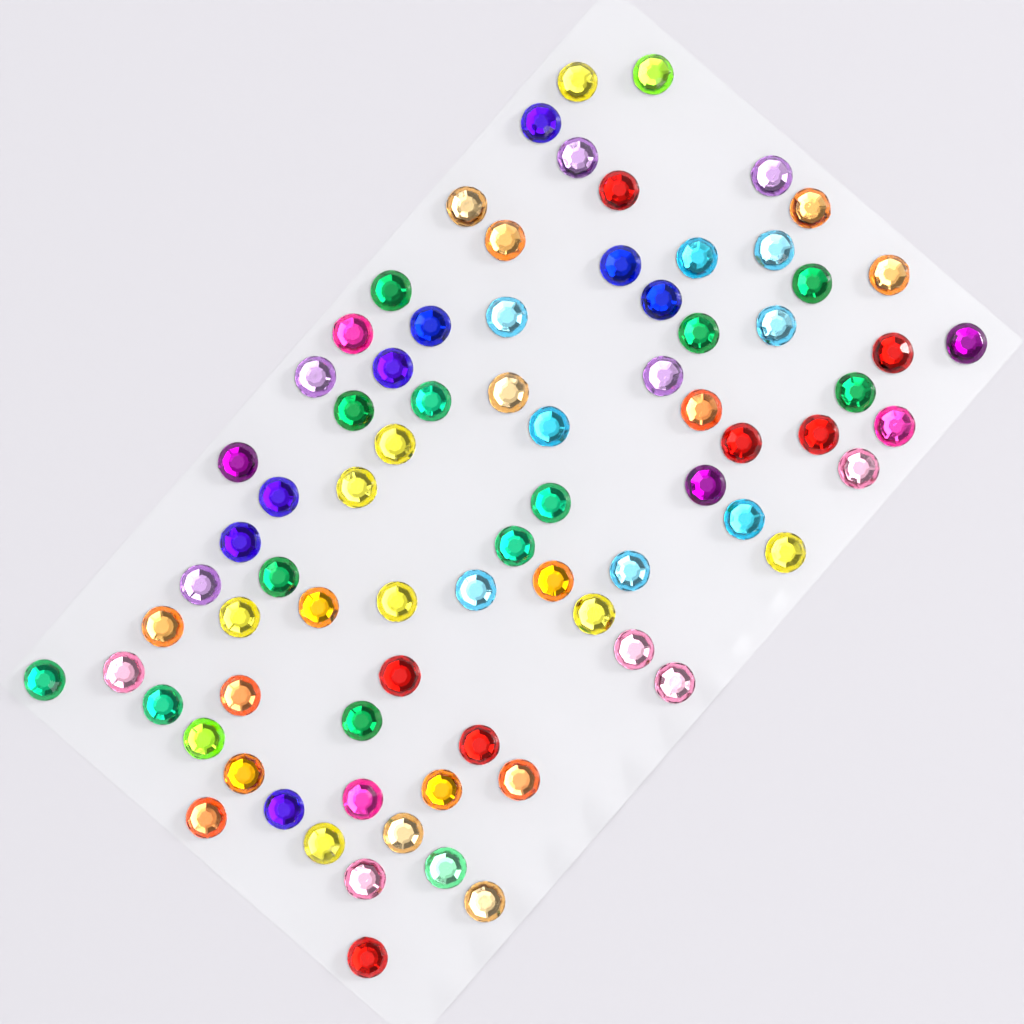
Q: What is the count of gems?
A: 78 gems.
